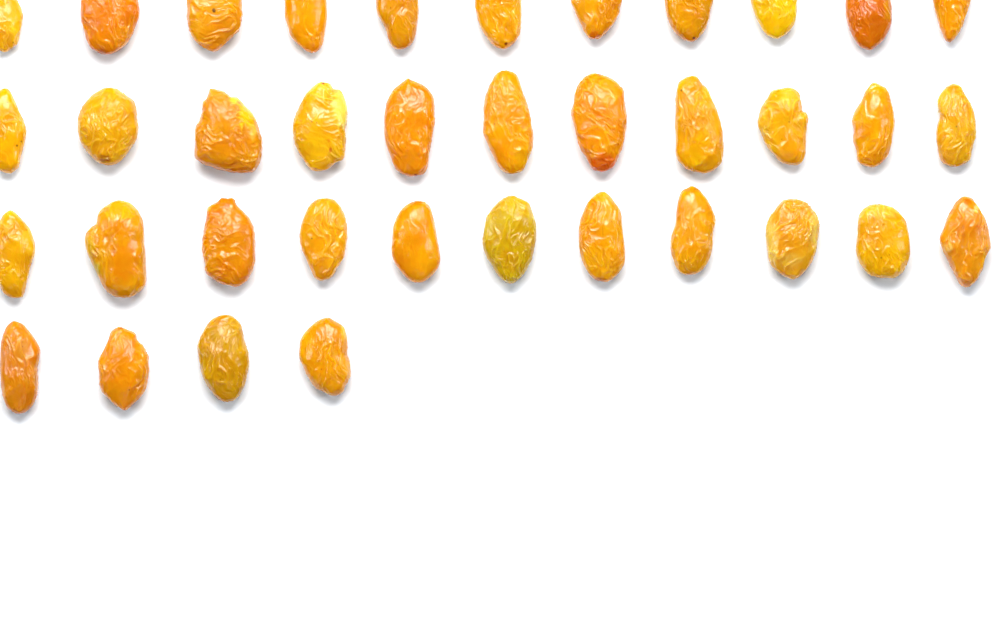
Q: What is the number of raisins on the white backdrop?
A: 37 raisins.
